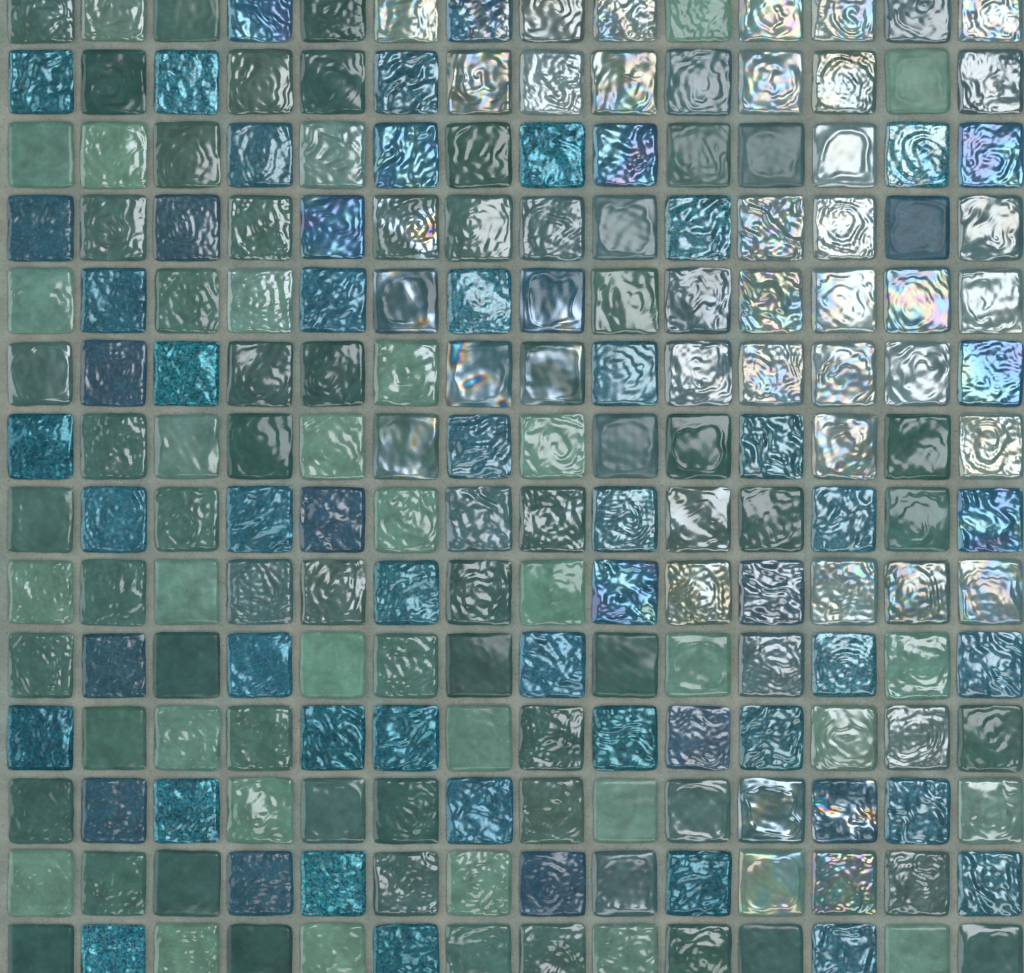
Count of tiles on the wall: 196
